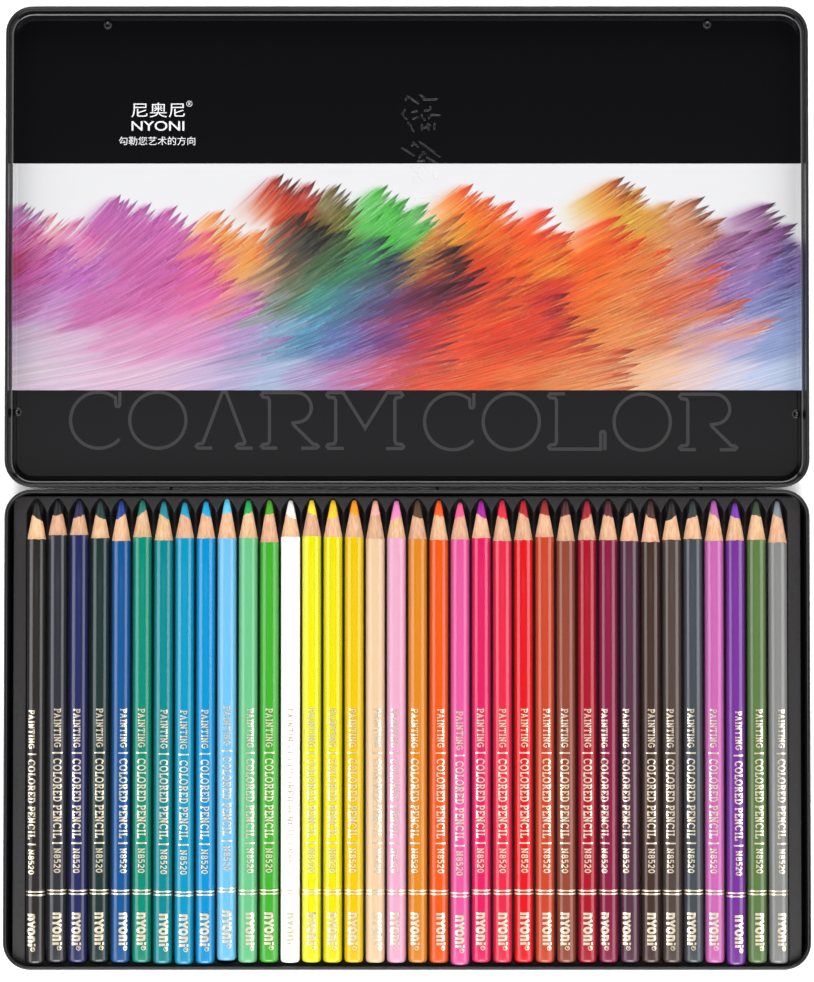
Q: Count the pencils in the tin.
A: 36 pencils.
